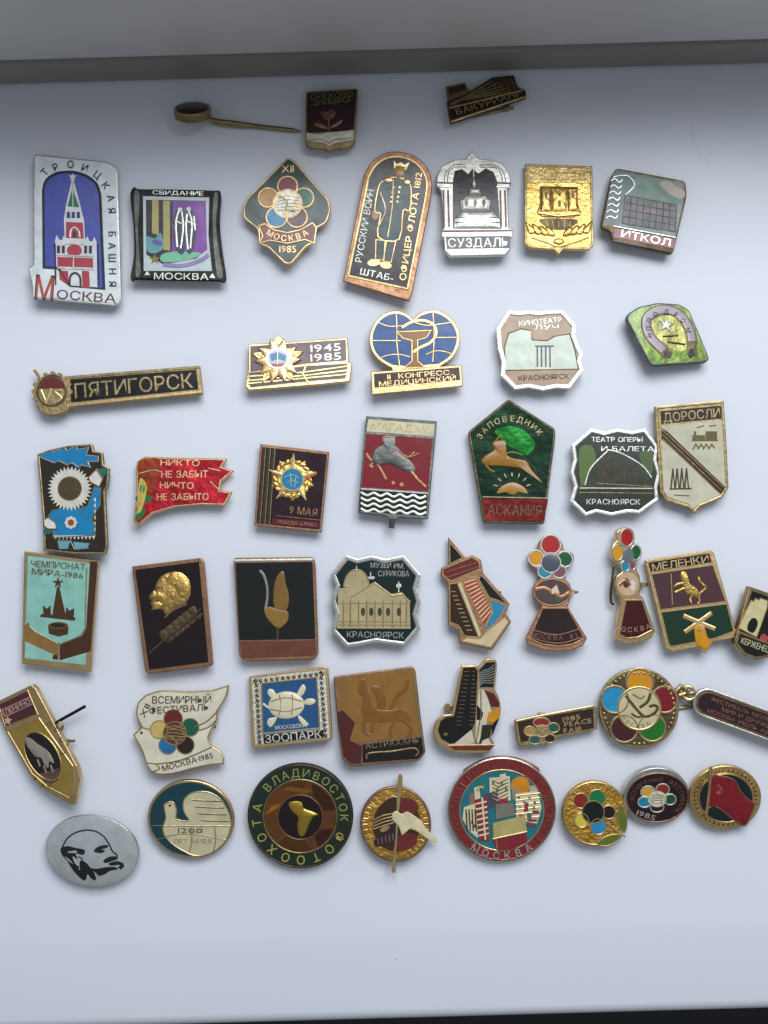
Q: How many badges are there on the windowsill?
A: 46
